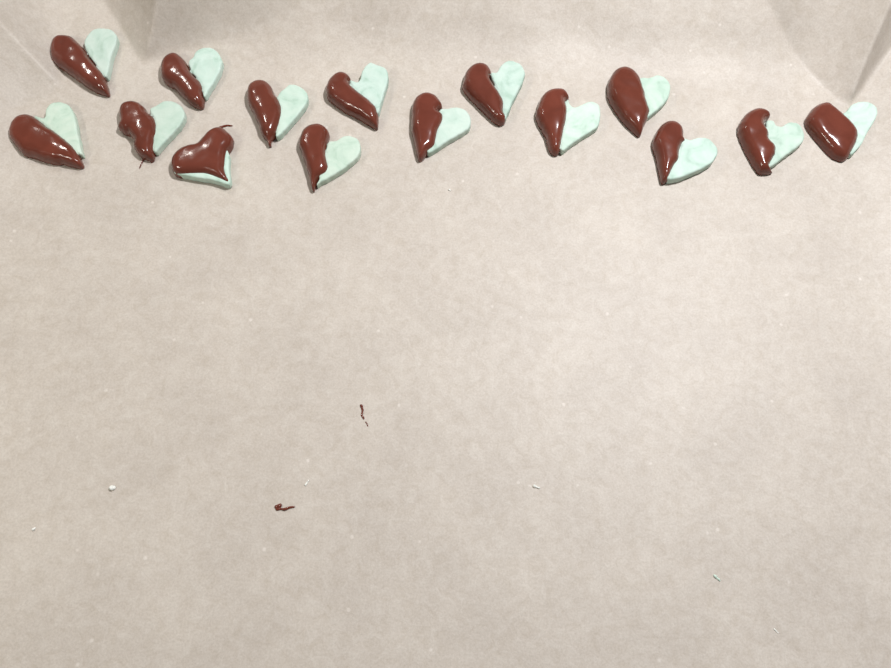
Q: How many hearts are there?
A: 15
